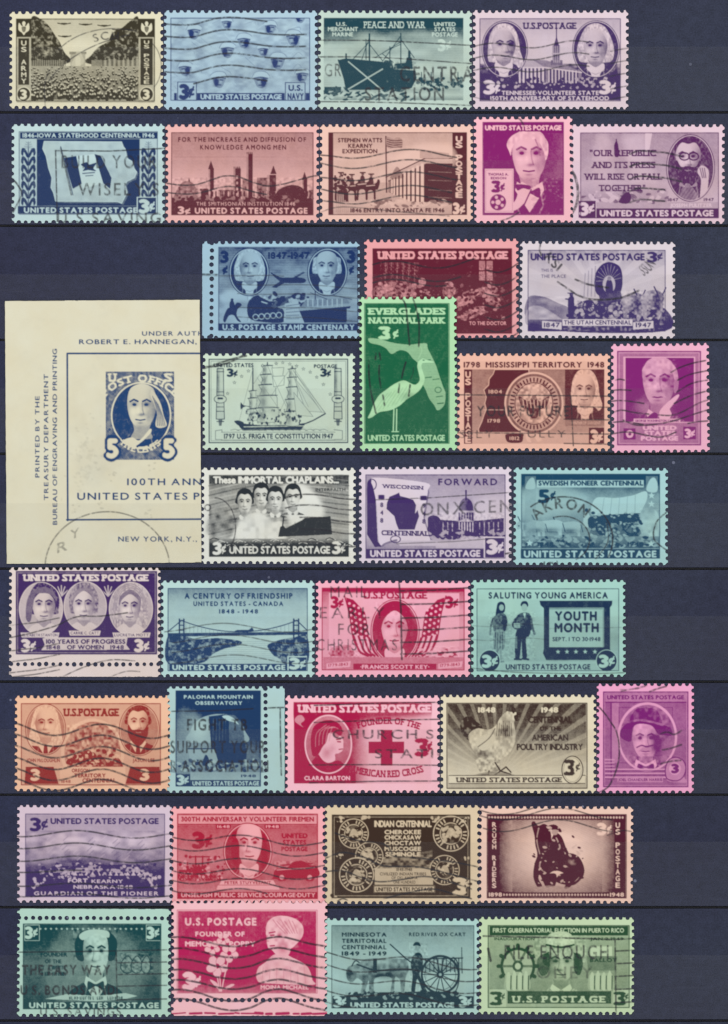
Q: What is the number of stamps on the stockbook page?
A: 37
